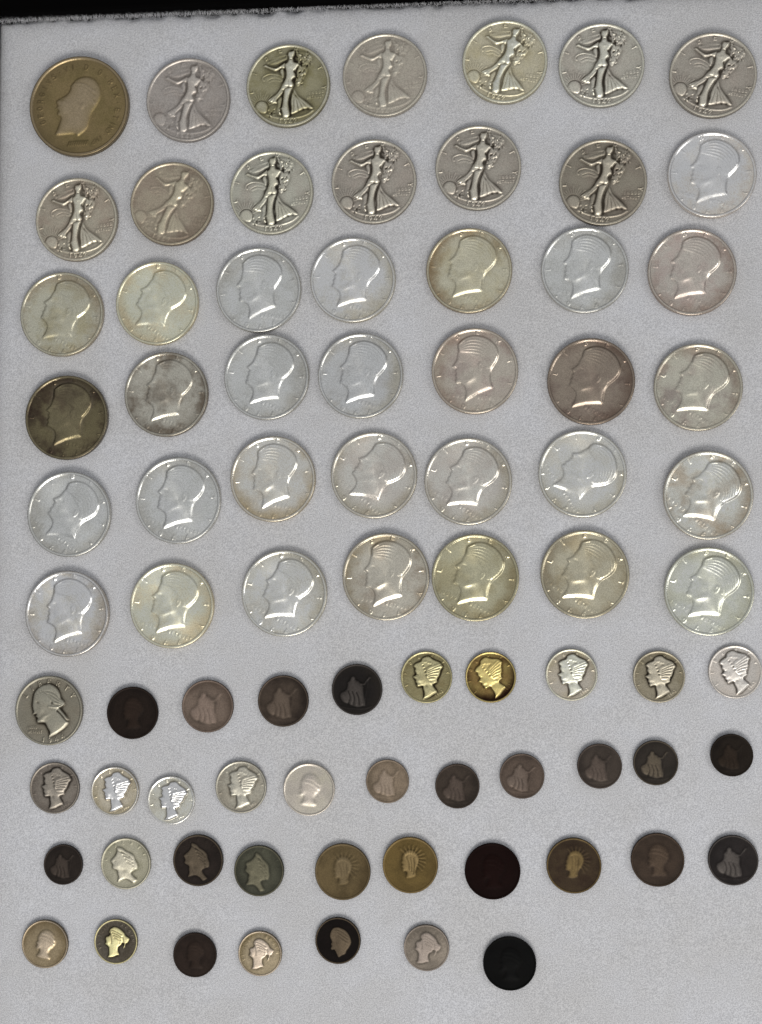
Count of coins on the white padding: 80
